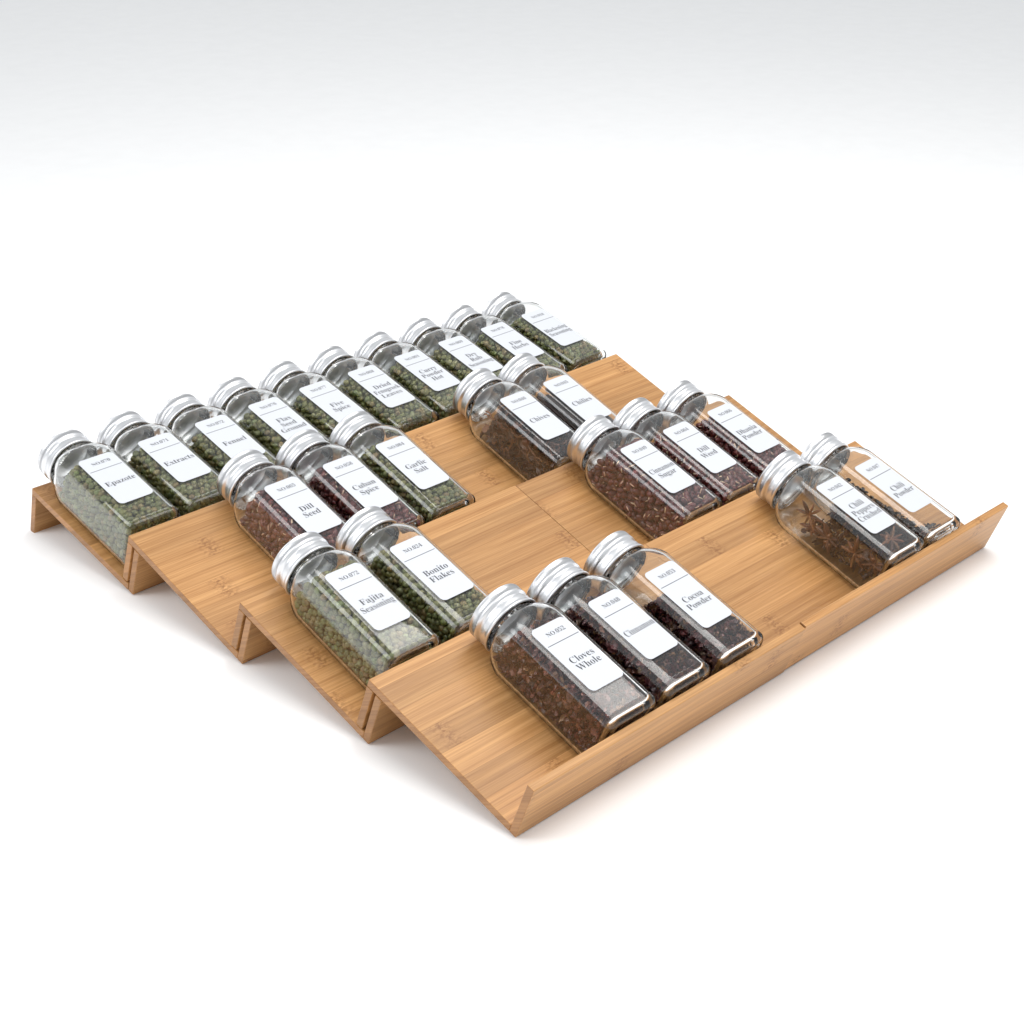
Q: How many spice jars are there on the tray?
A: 25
